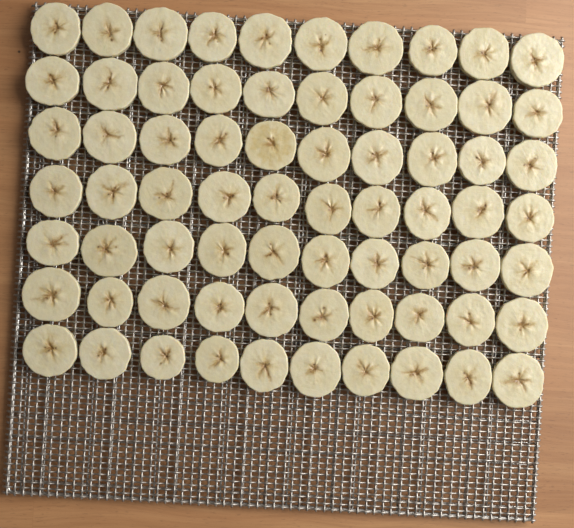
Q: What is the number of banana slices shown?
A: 70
